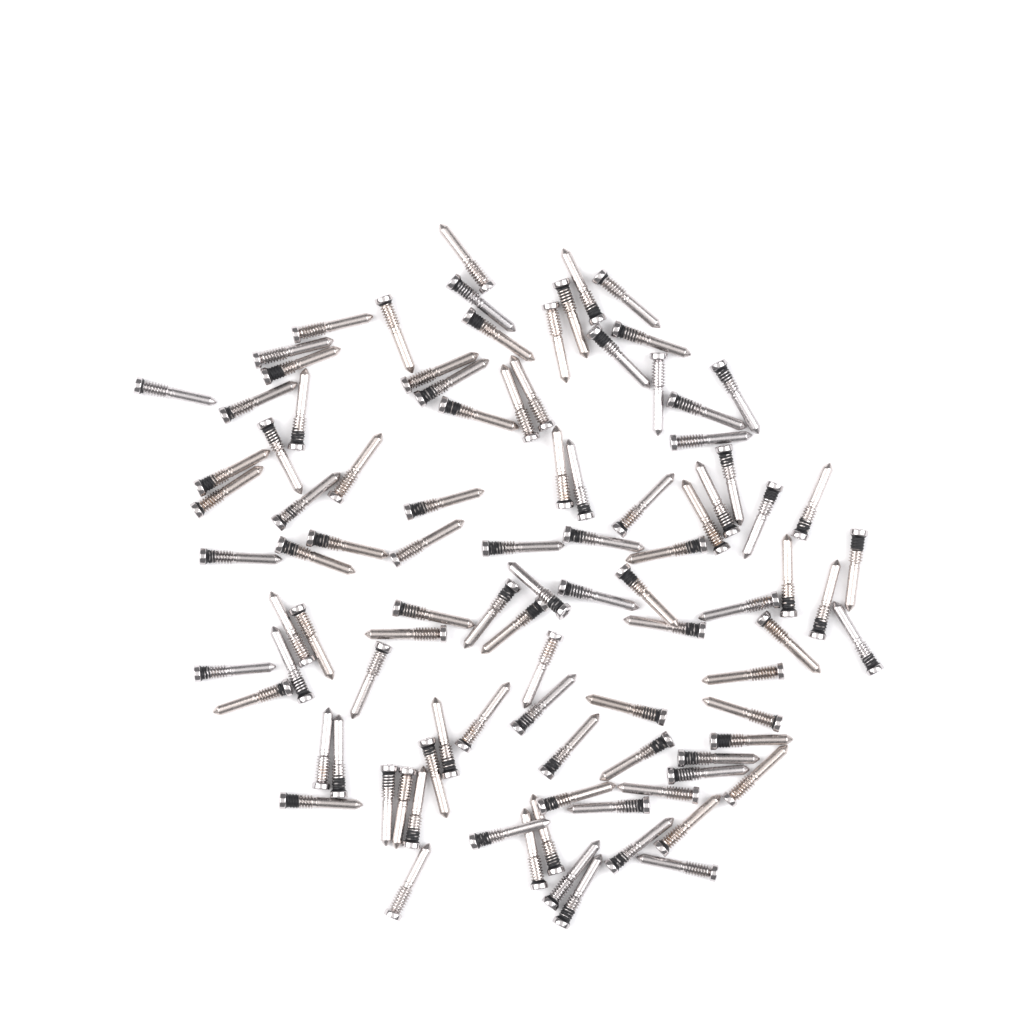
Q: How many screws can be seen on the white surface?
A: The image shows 98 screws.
